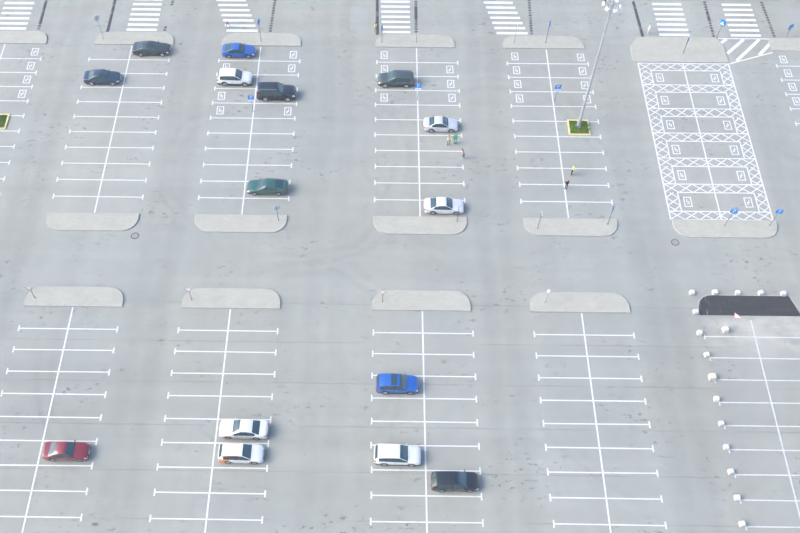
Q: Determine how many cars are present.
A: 15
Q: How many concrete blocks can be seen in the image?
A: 16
